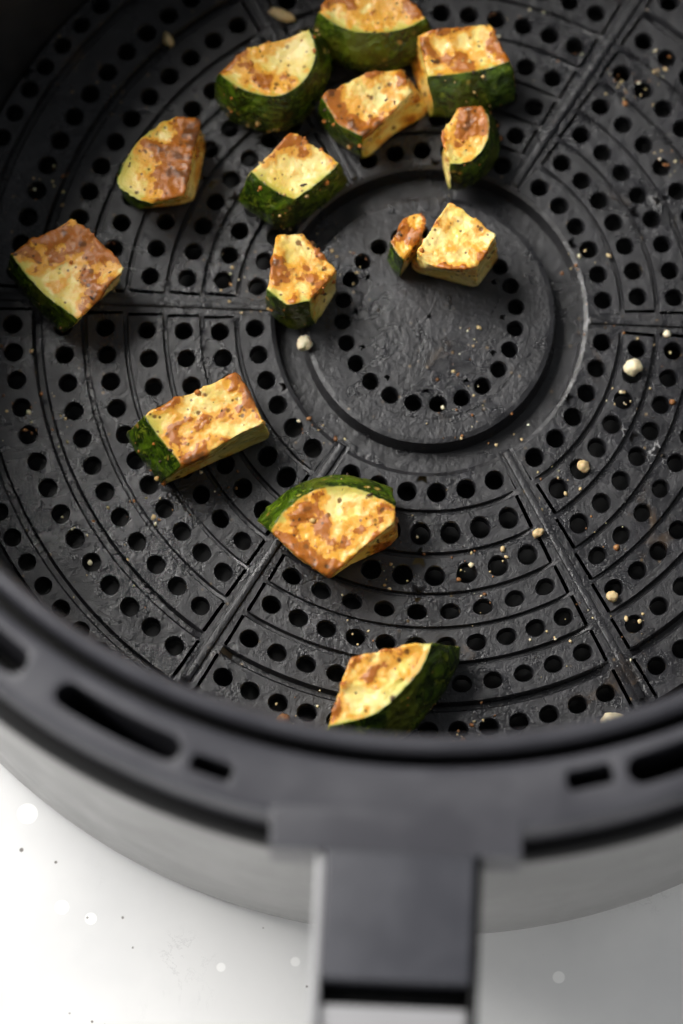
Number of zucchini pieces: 14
